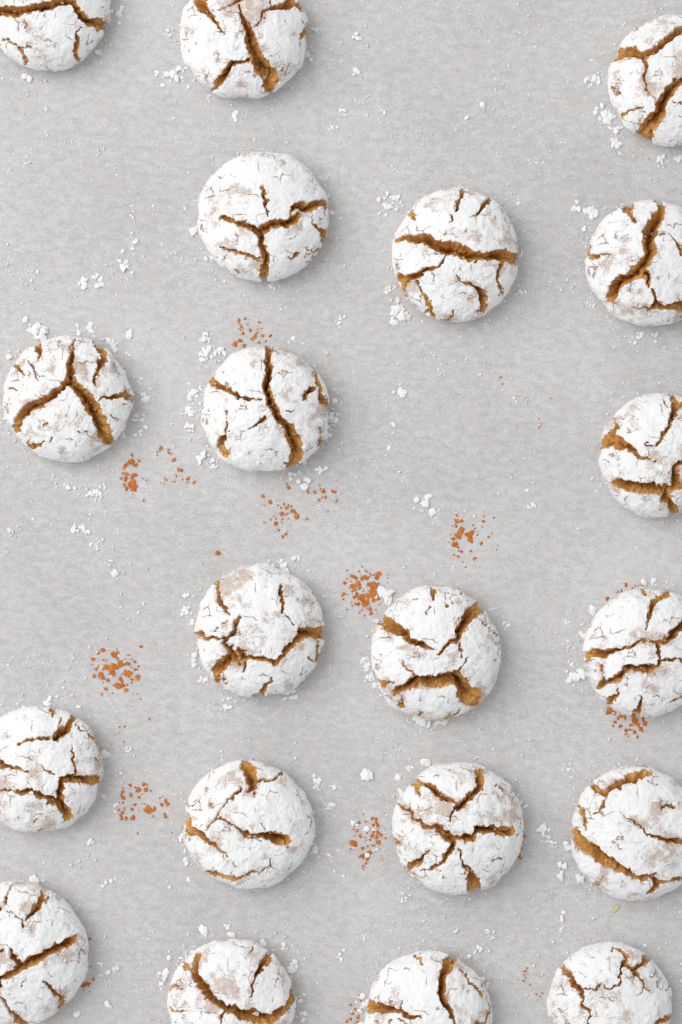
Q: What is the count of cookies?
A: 20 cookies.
